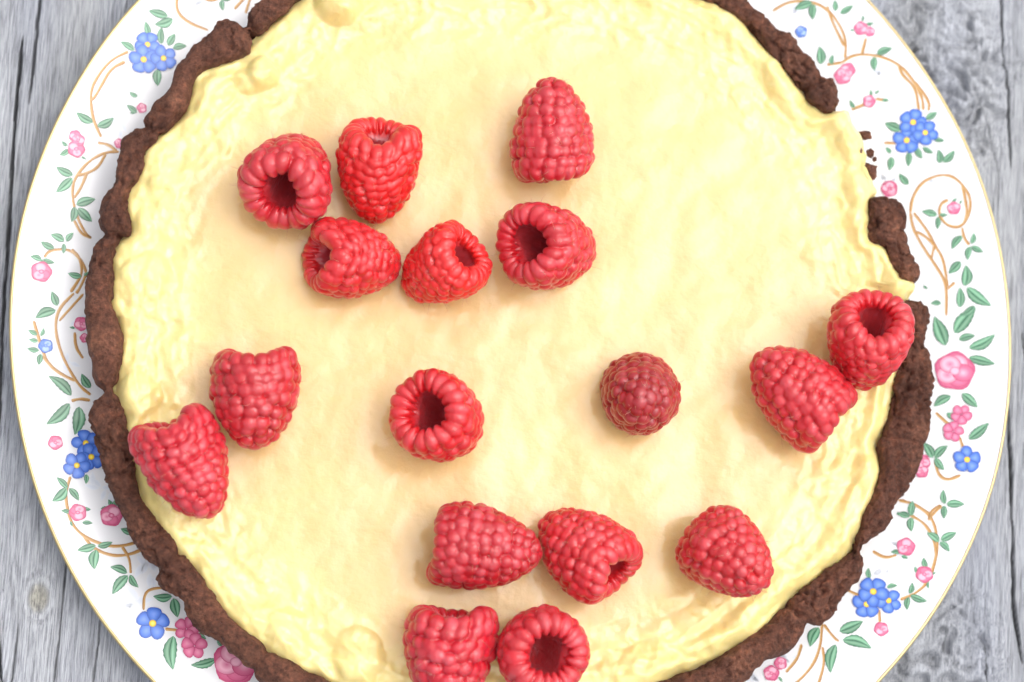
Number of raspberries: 17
